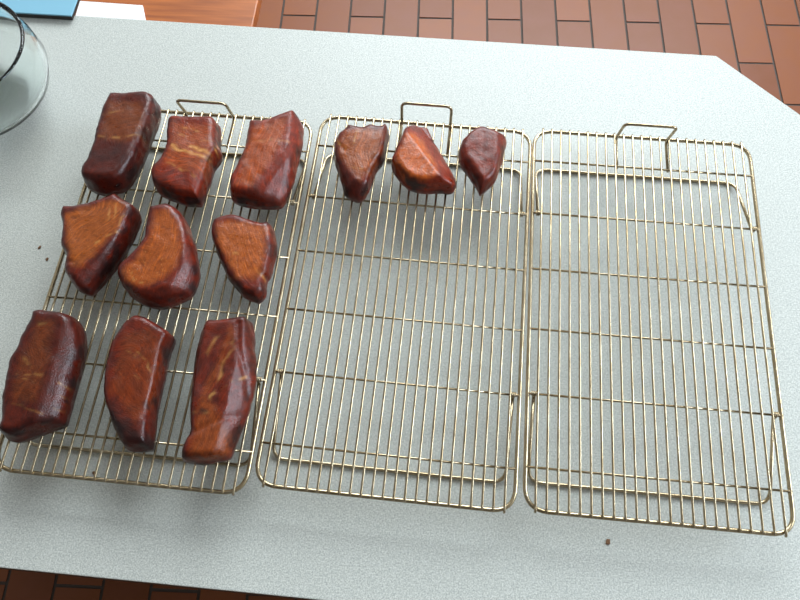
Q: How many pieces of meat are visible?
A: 12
